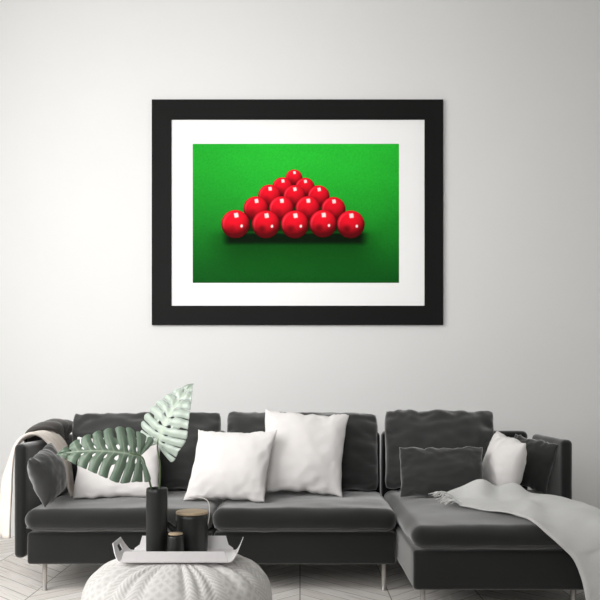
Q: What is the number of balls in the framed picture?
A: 15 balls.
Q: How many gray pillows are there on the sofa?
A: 6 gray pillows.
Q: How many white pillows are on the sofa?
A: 4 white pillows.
